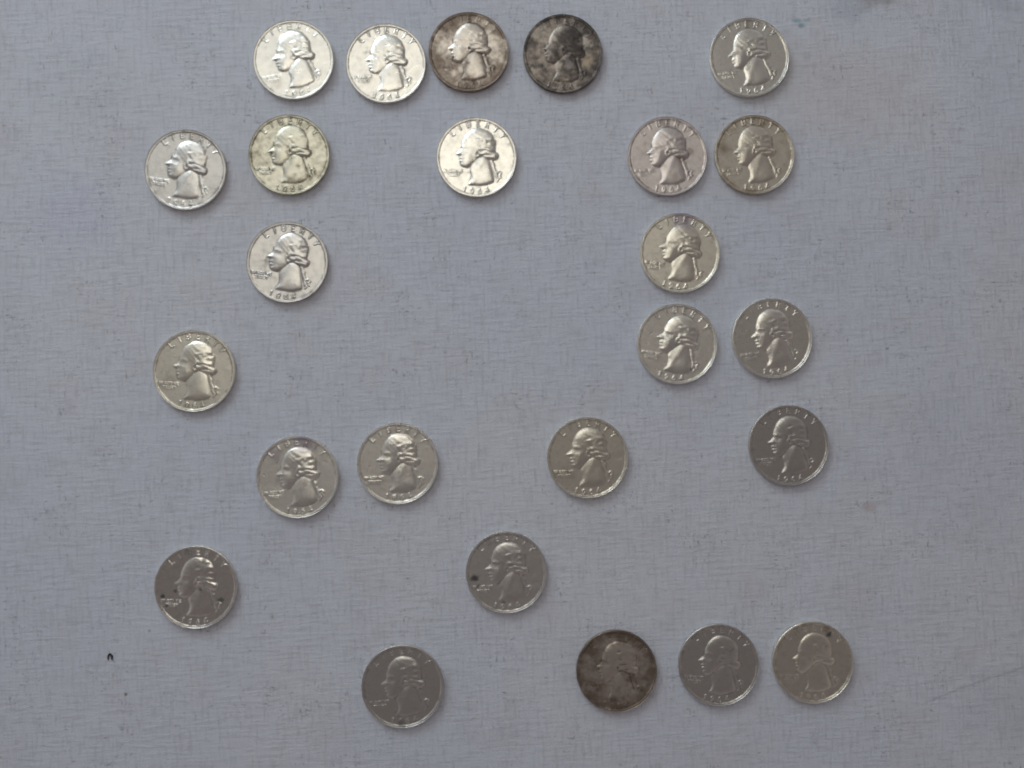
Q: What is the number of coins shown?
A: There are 25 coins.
